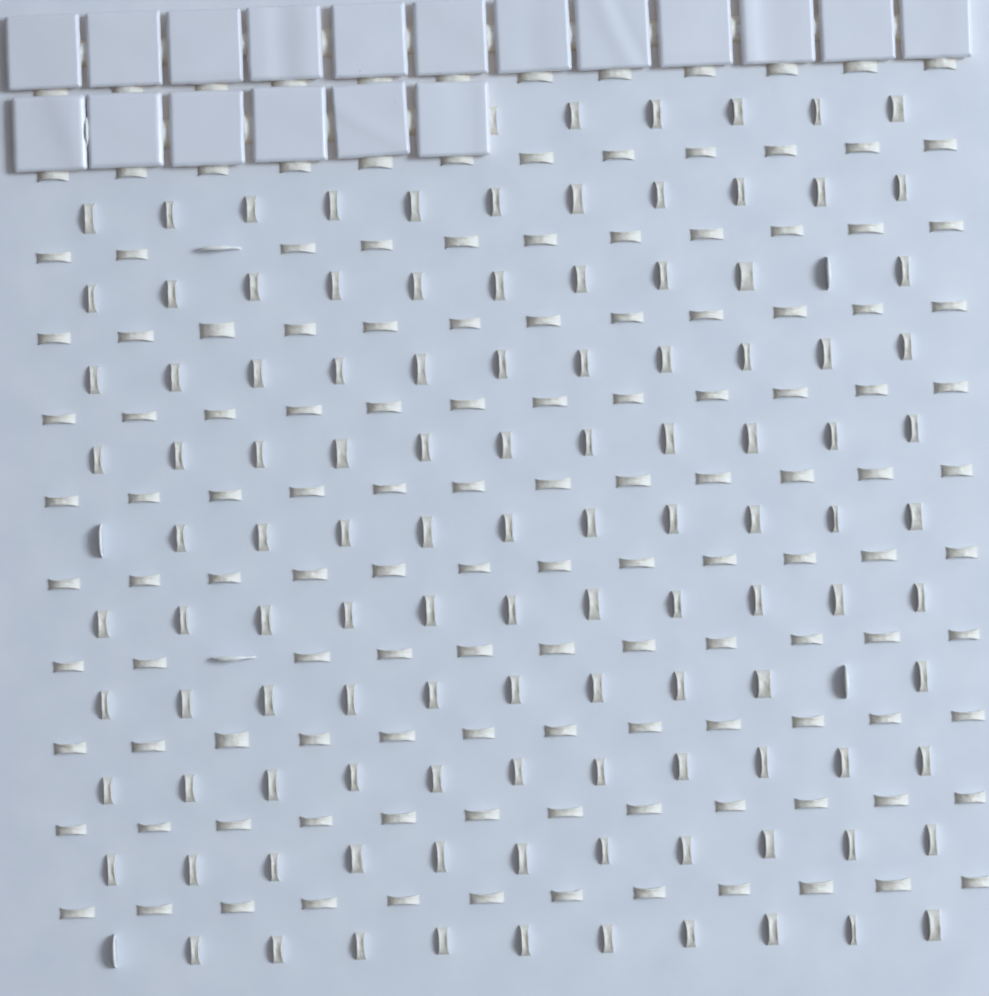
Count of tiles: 18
